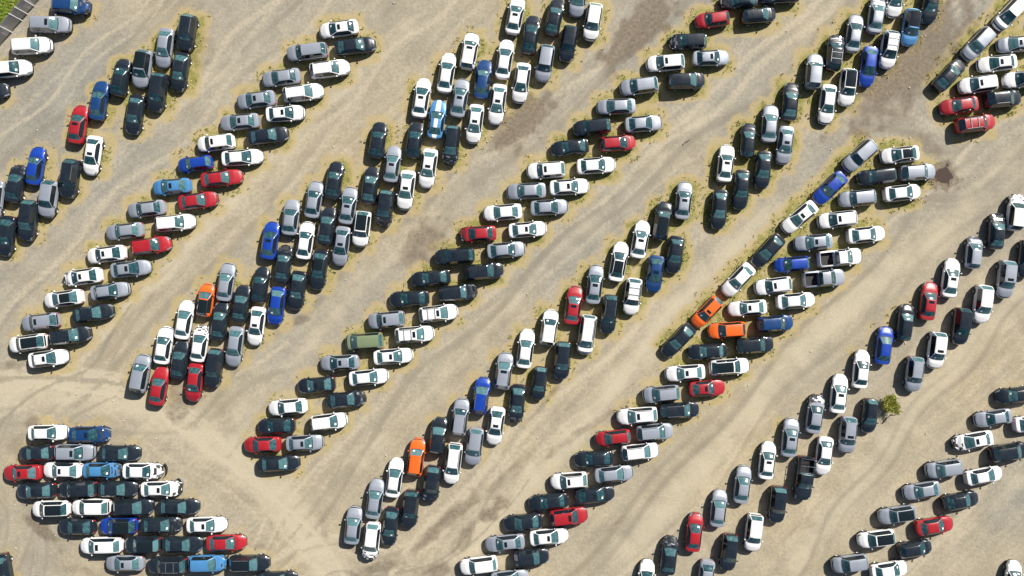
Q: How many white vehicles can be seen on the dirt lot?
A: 104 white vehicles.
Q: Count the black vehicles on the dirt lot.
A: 106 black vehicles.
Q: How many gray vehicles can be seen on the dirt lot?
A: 75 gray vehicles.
